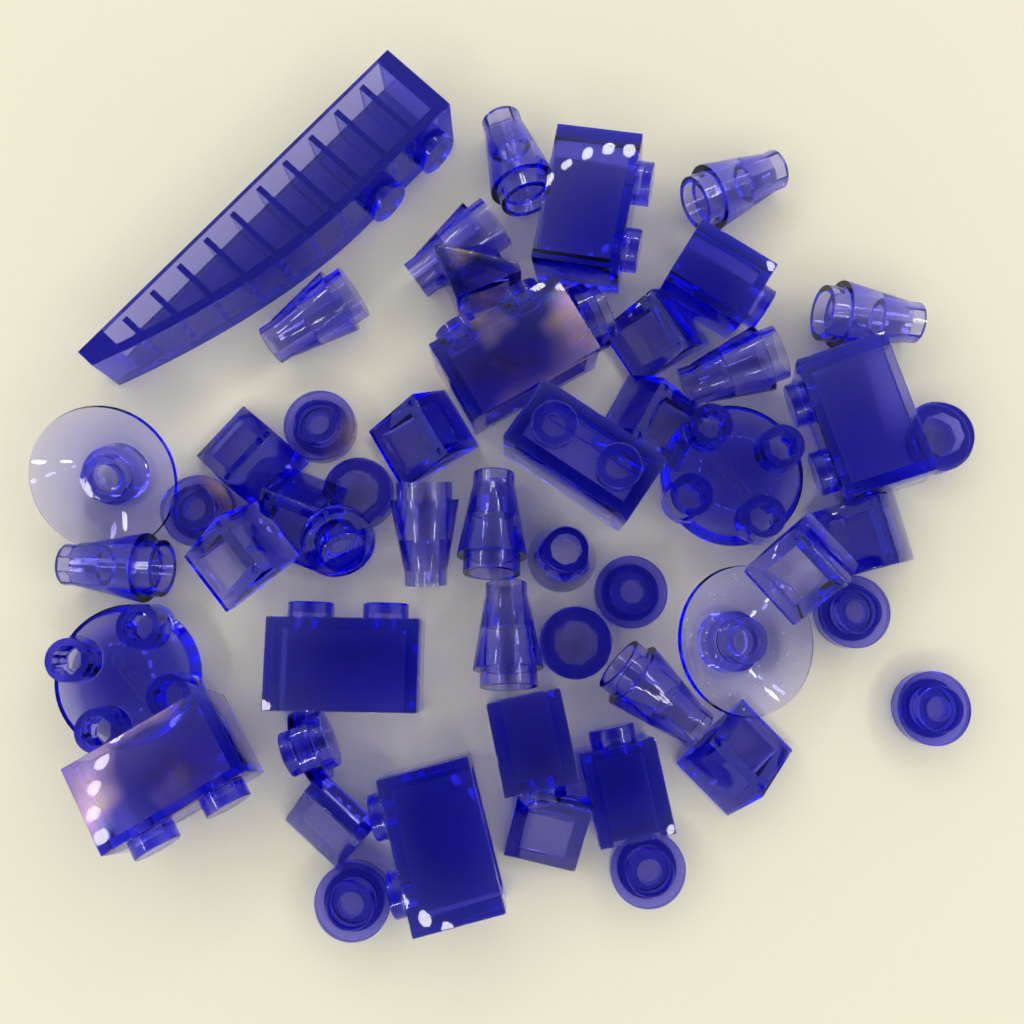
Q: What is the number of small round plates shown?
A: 13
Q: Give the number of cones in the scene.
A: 12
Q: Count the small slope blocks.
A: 12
